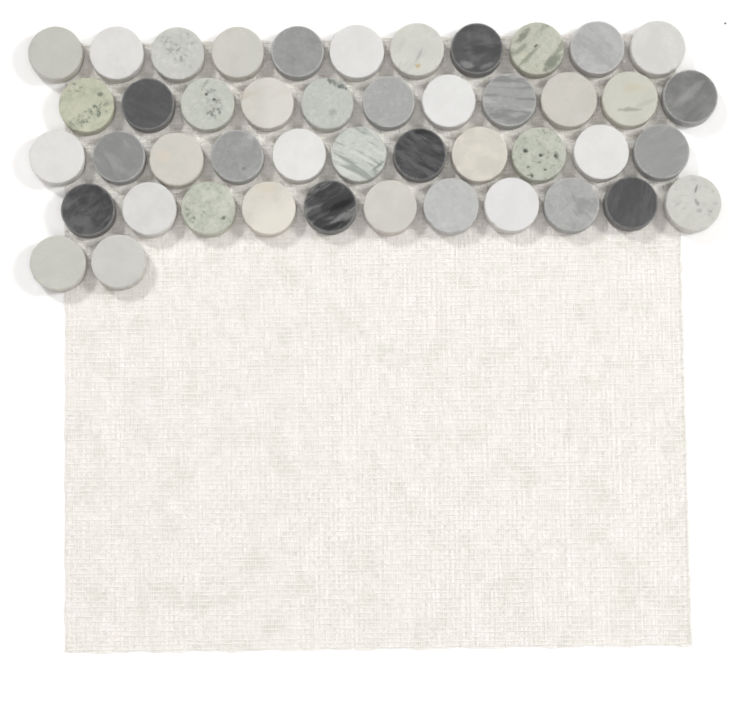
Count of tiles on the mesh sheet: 46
